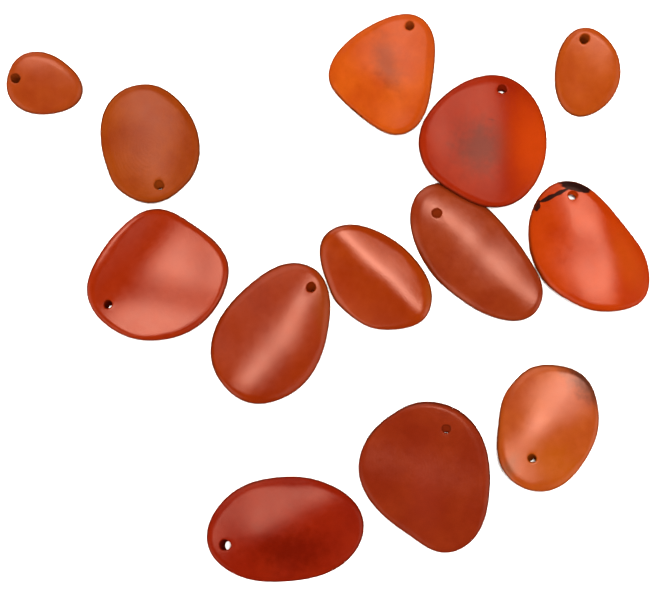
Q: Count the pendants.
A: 13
